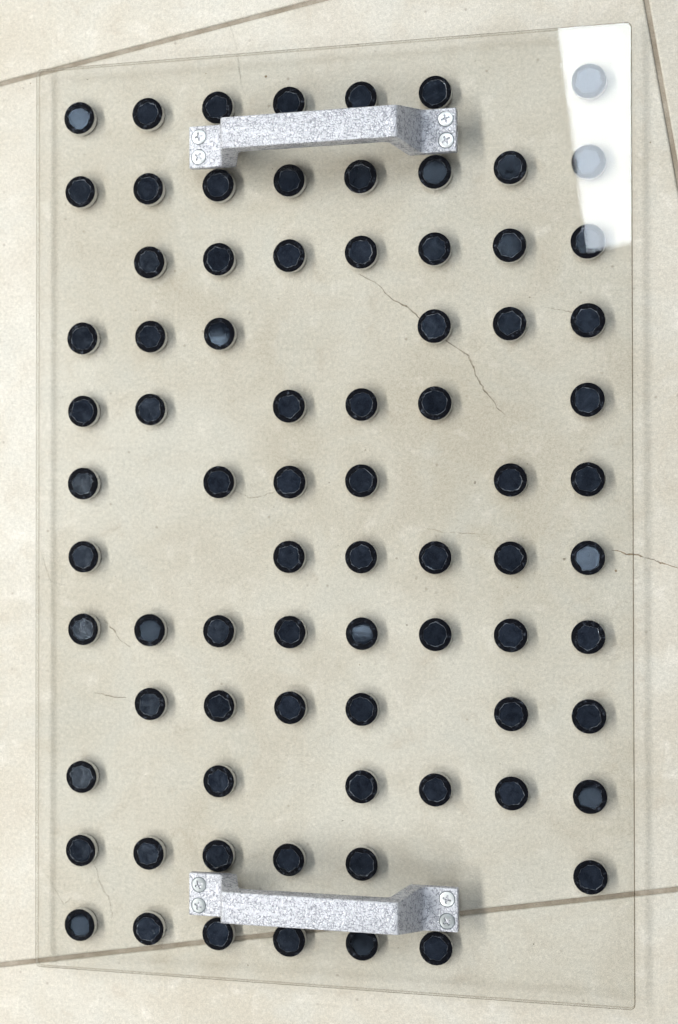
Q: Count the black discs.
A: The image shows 78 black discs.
